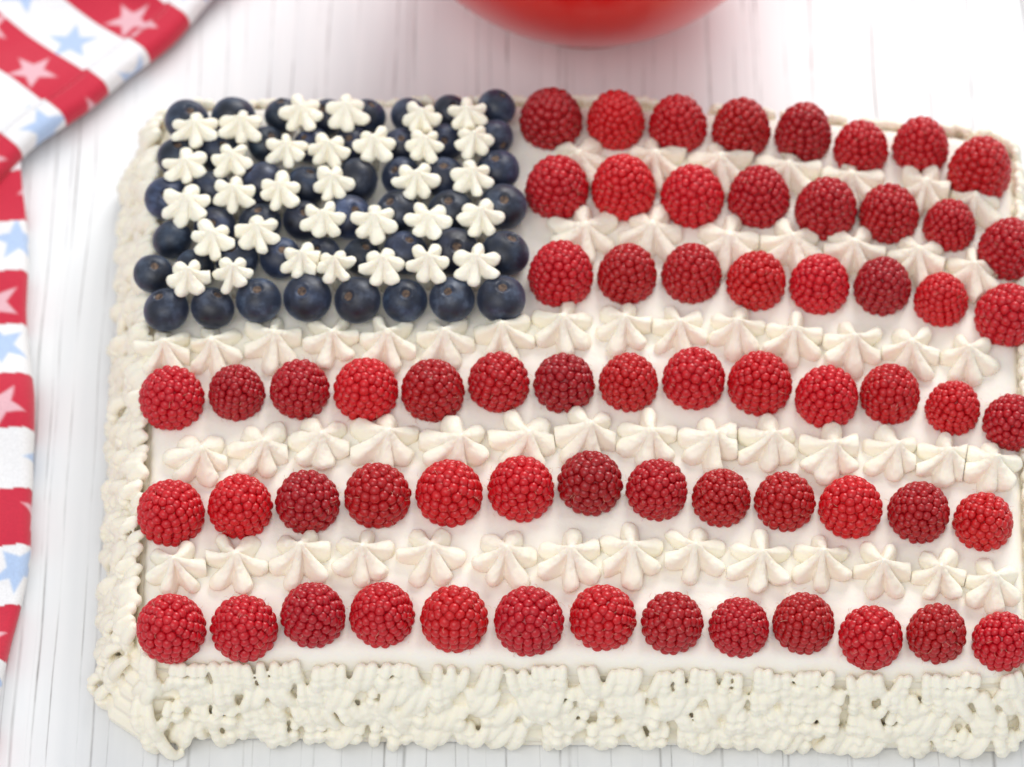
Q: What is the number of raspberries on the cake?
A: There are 64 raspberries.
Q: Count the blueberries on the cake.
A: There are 49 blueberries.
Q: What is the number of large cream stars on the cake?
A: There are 57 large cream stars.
